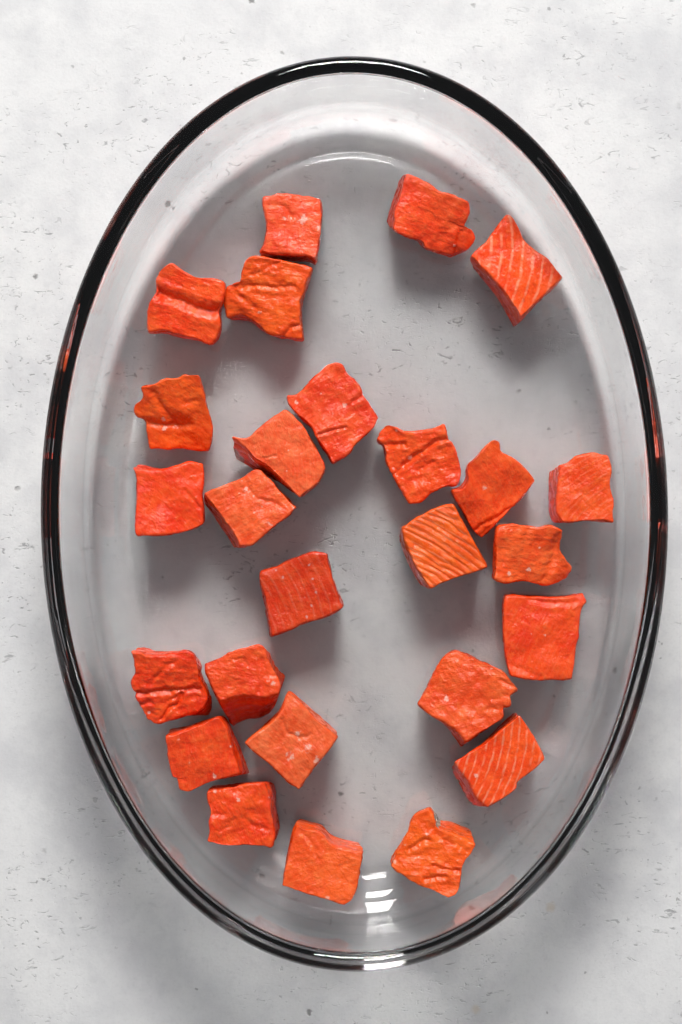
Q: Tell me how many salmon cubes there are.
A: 26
